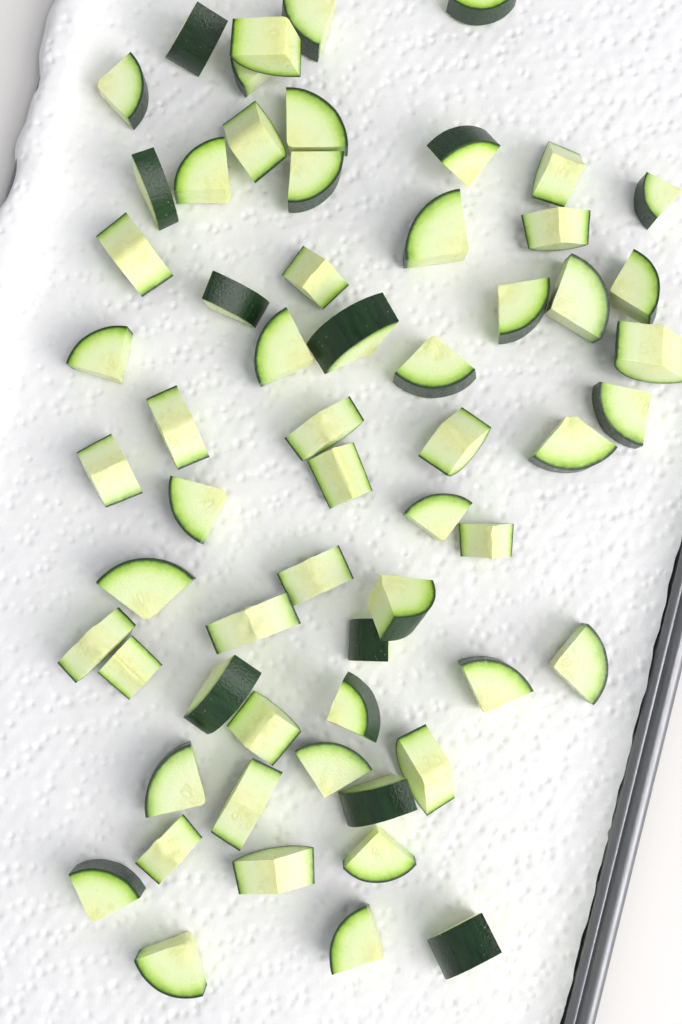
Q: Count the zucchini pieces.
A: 61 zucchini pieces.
